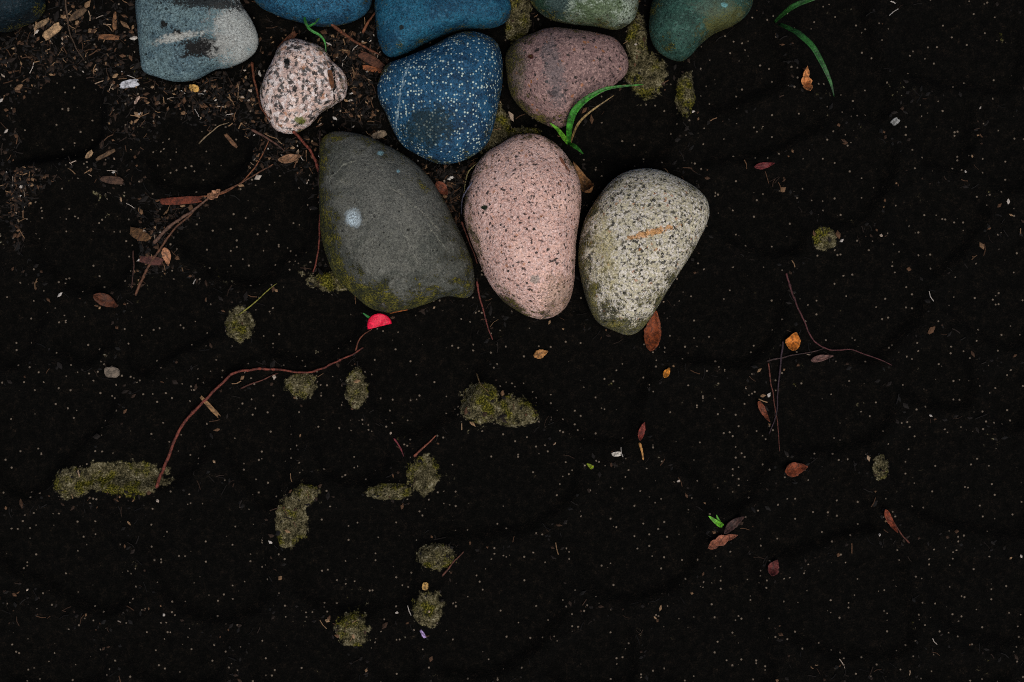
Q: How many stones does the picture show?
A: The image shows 12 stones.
